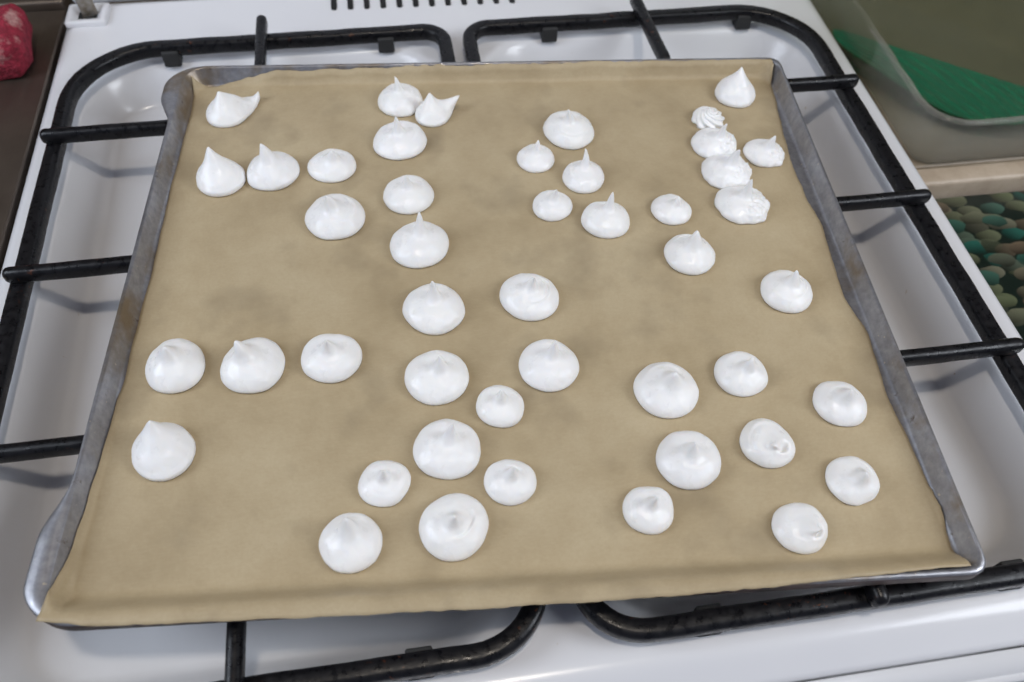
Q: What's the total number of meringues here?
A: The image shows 46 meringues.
